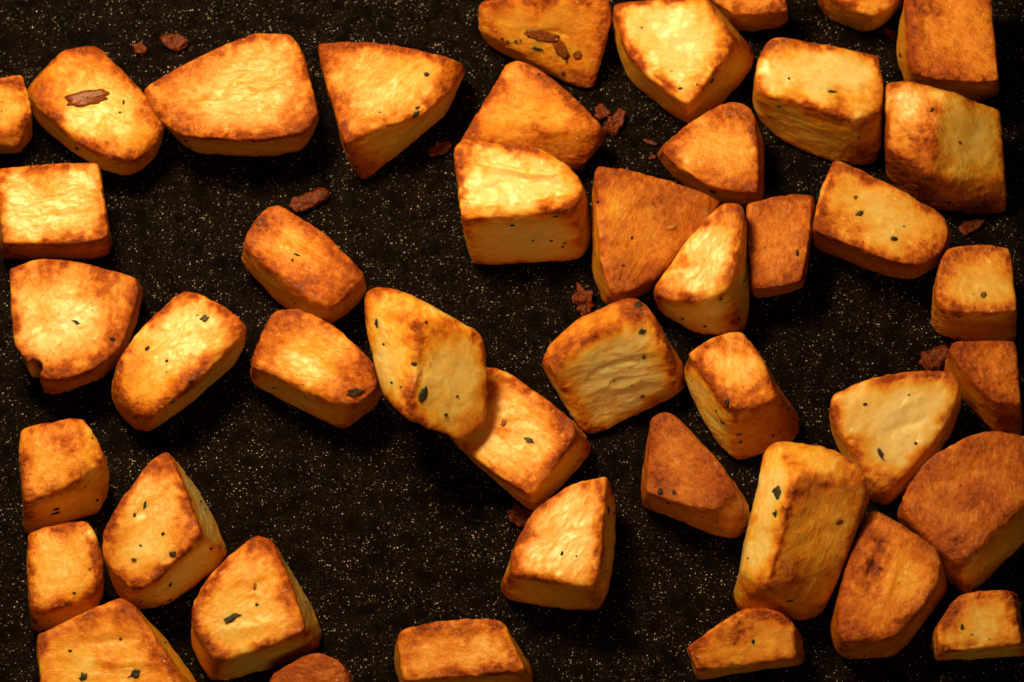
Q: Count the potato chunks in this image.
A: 44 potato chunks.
